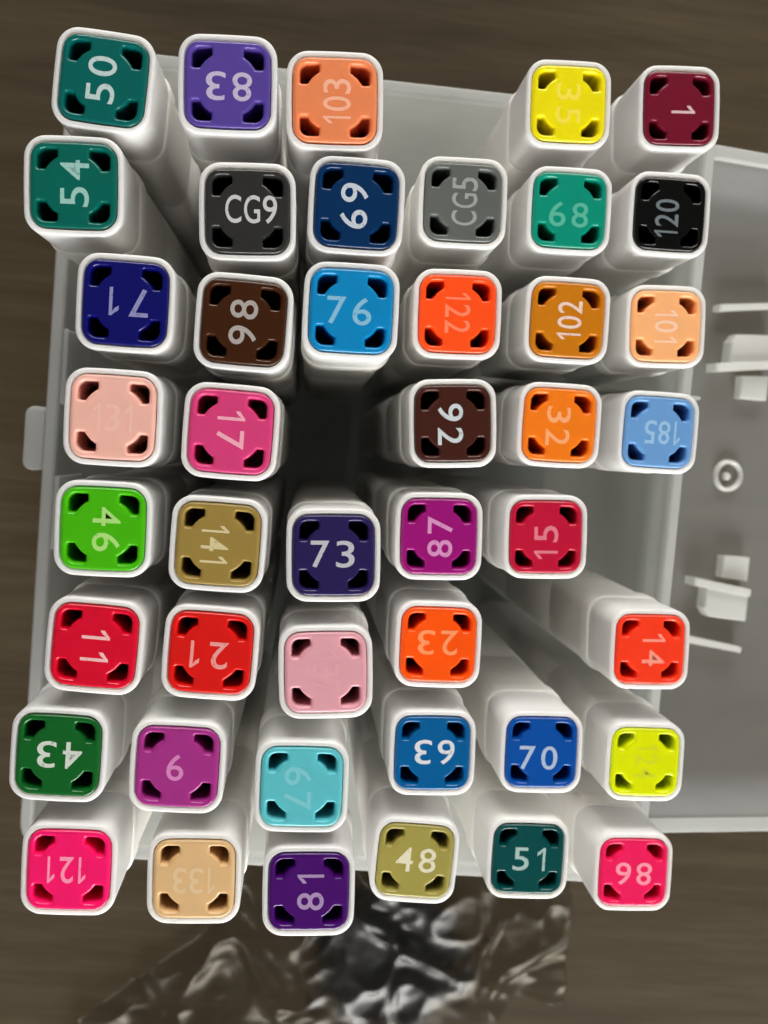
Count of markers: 44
